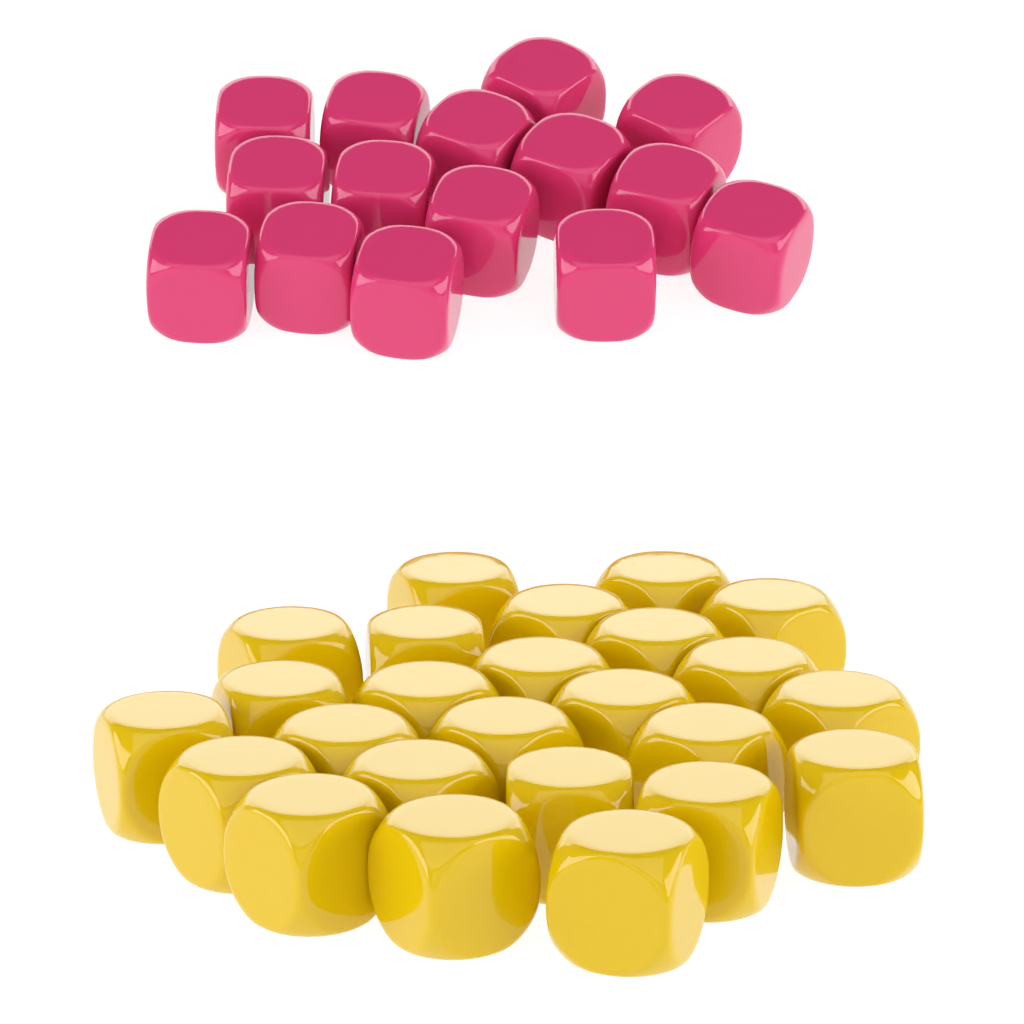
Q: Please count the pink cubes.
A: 15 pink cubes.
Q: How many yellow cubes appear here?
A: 25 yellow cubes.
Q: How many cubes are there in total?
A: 40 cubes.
